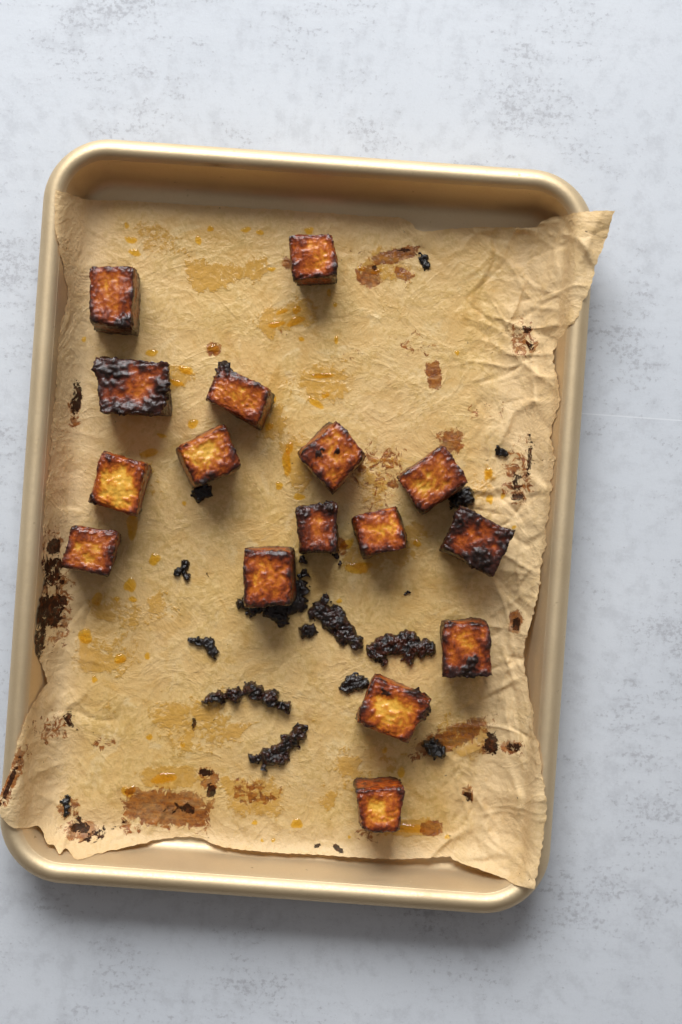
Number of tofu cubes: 16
